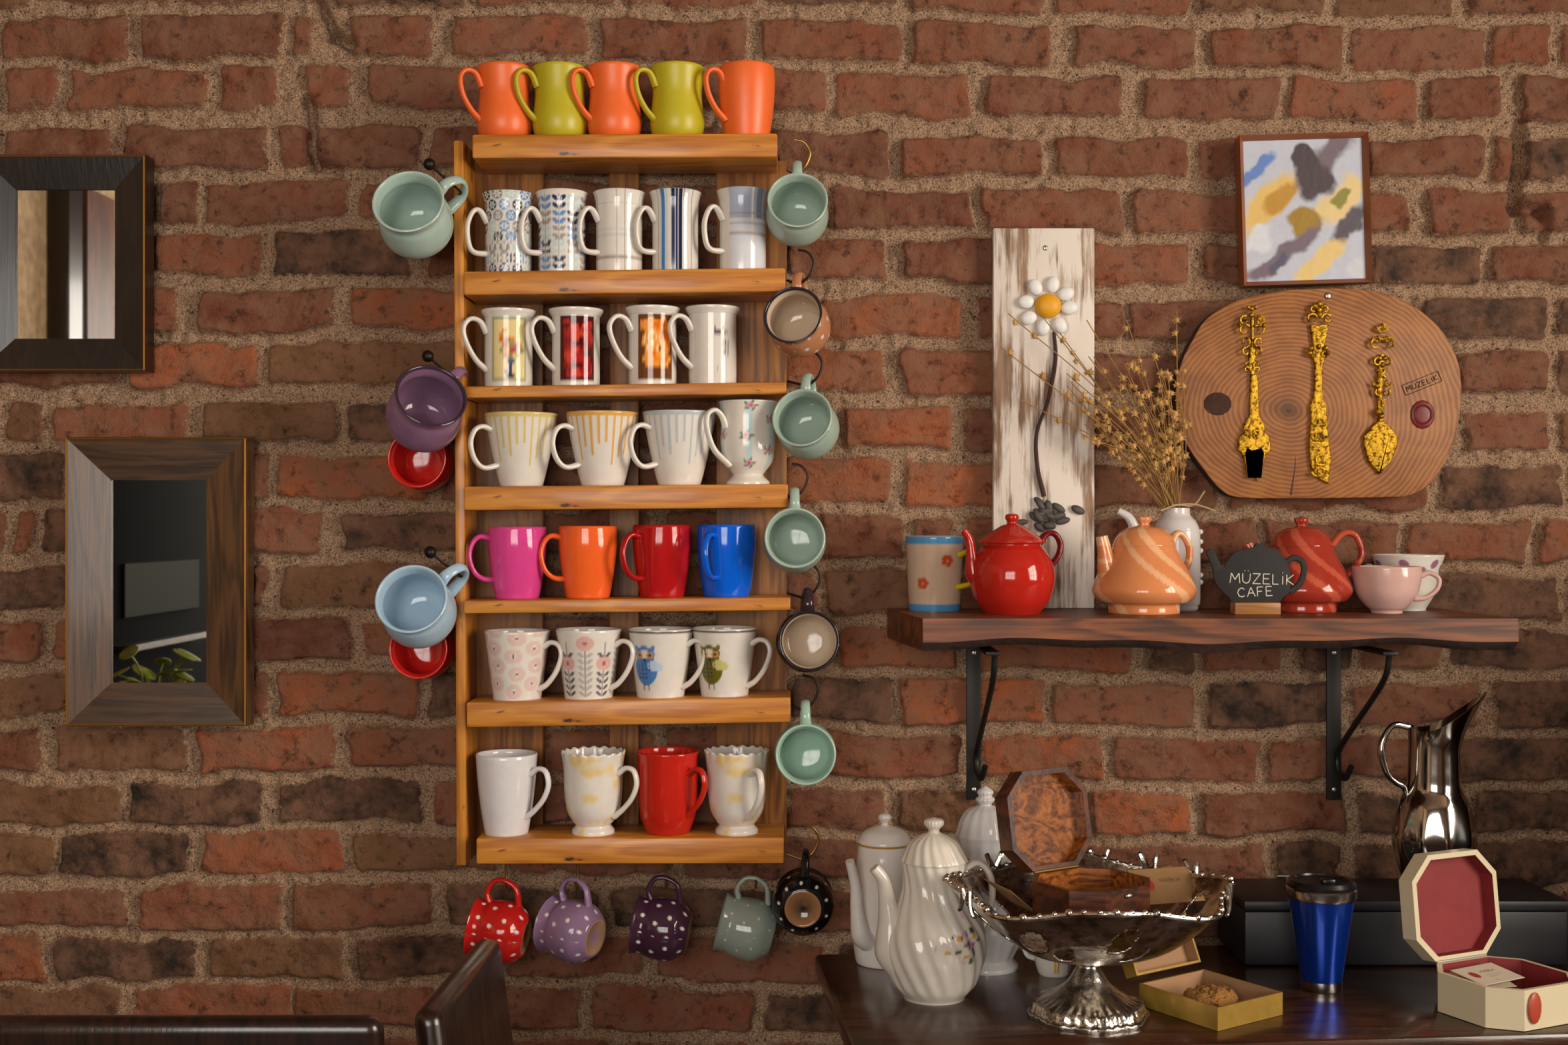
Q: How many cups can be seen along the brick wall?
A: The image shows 50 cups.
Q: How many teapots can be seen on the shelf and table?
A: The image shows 6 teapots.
